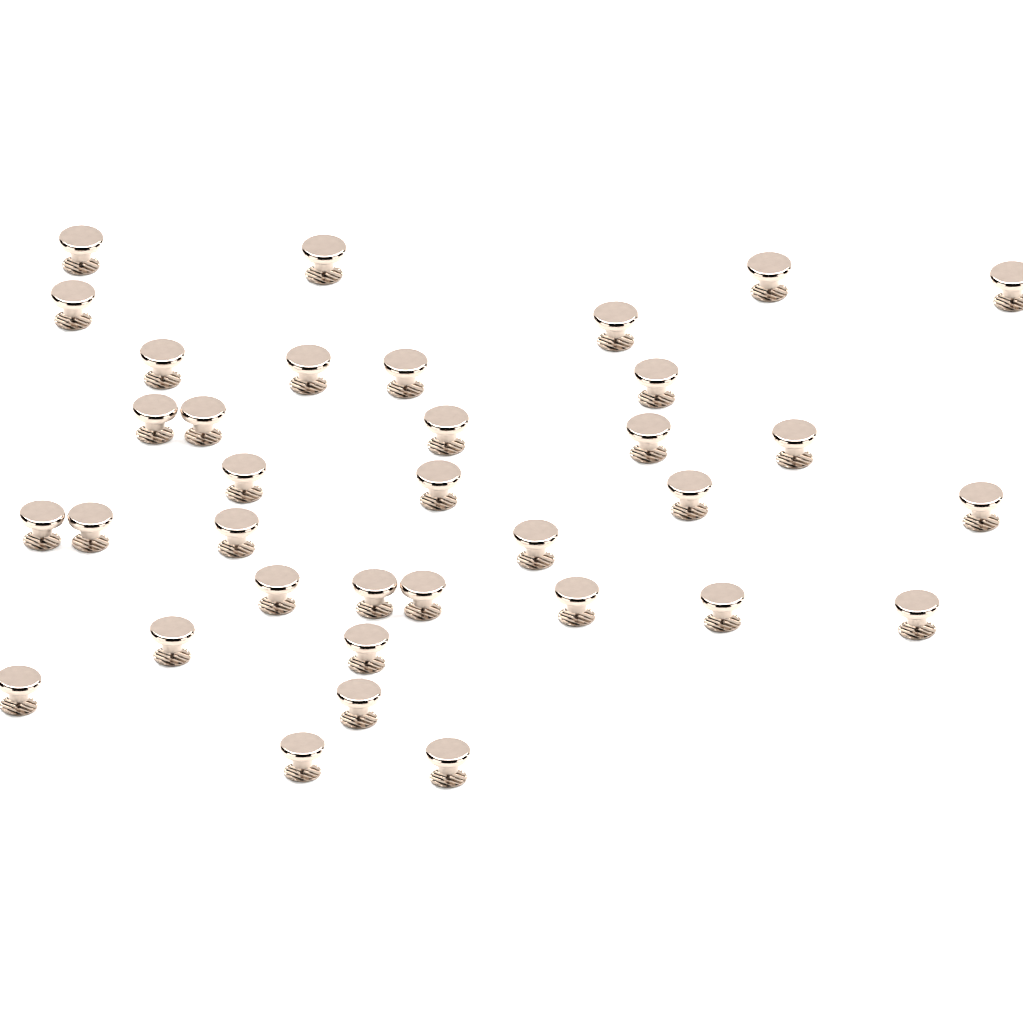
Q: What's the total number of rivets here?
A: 35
